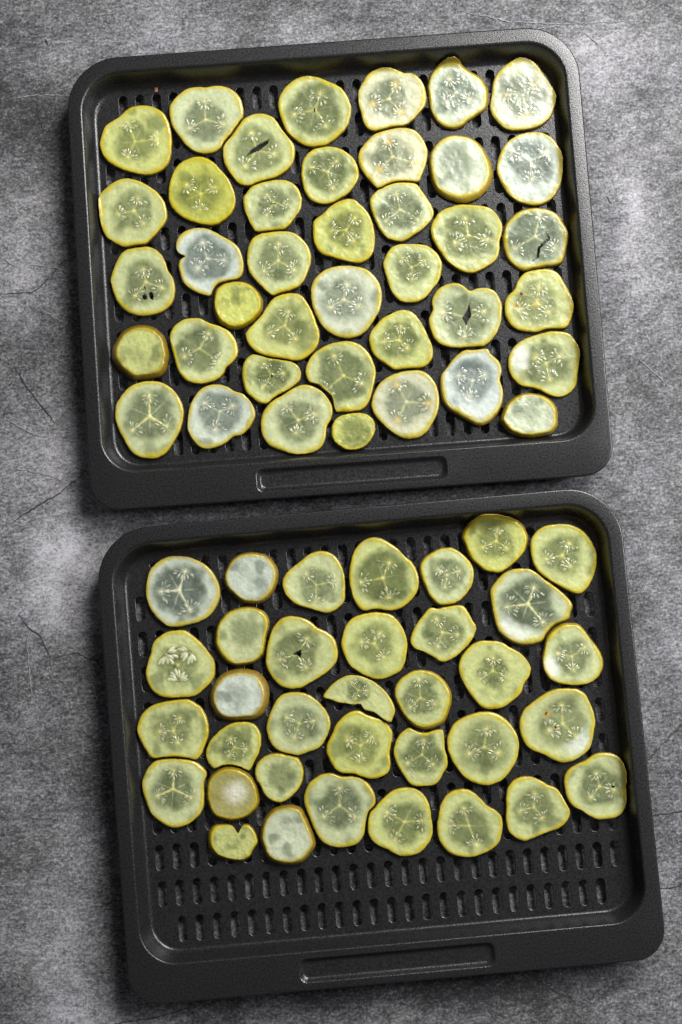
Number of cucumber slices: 75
